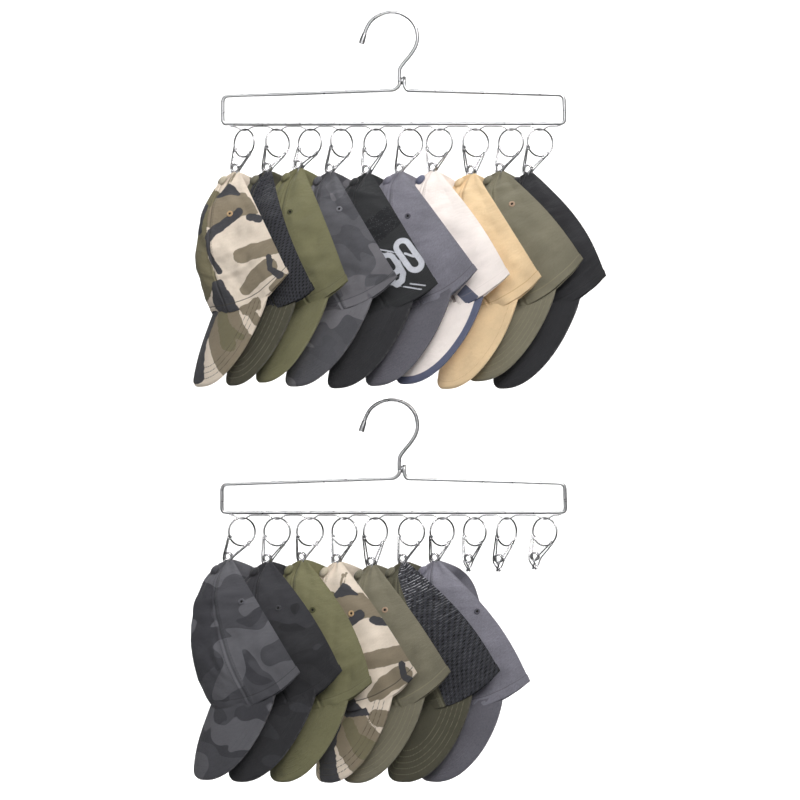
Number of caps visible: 17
